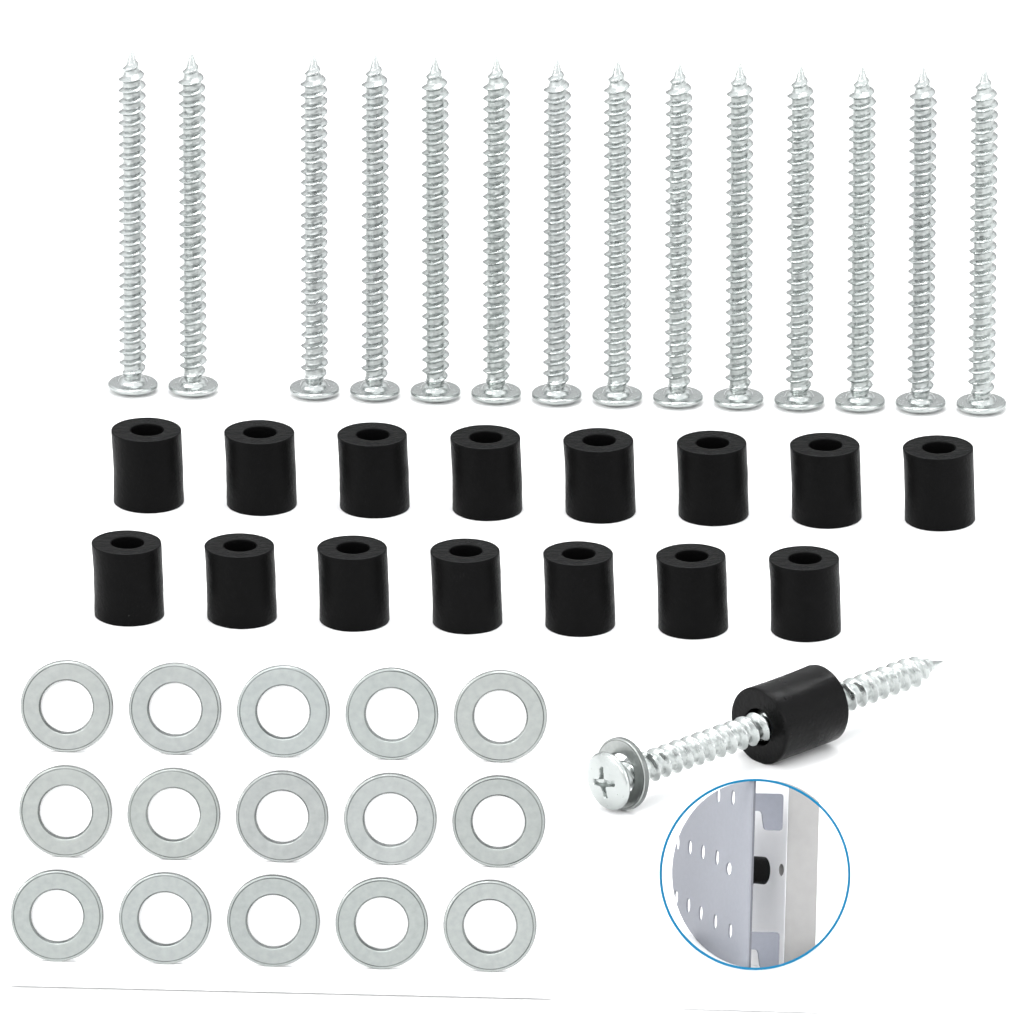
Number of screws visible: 15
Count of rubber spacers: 17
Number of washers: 16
